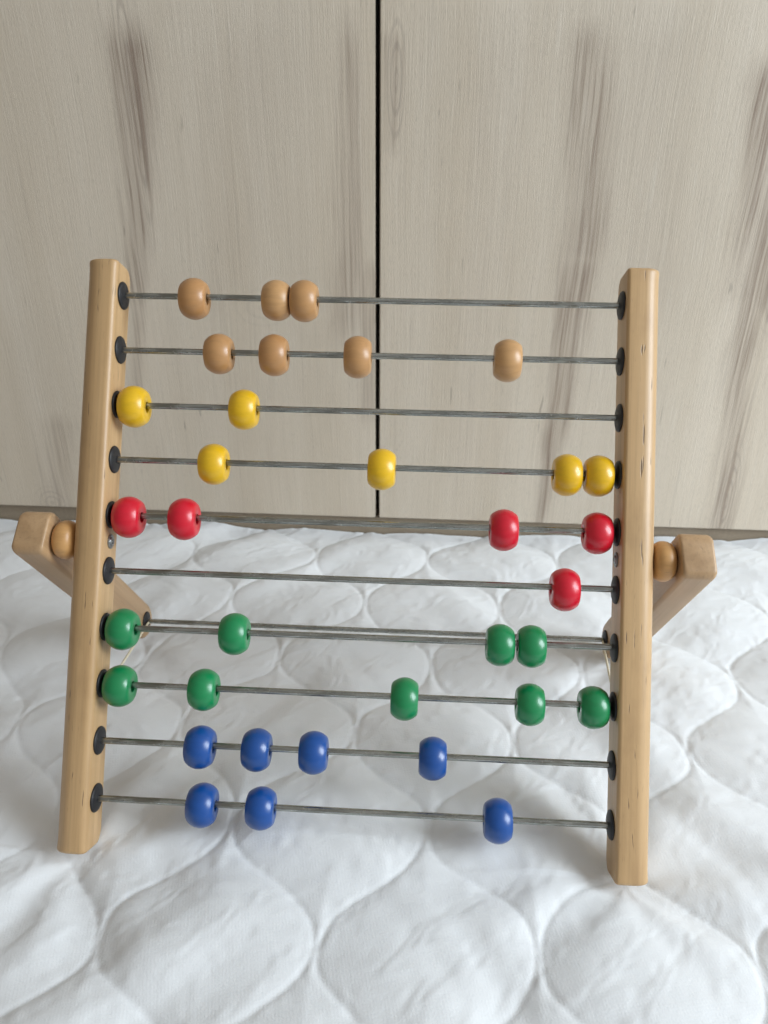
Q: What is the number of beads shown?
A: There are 34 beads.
